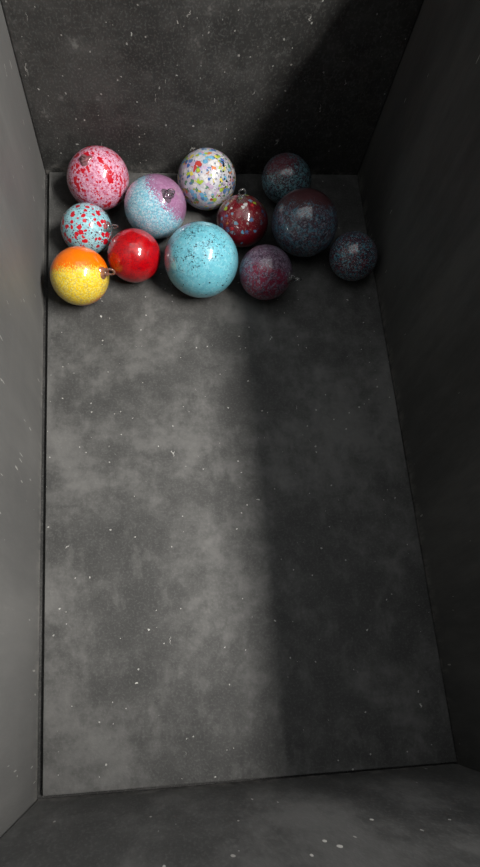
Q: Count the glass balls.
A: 12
